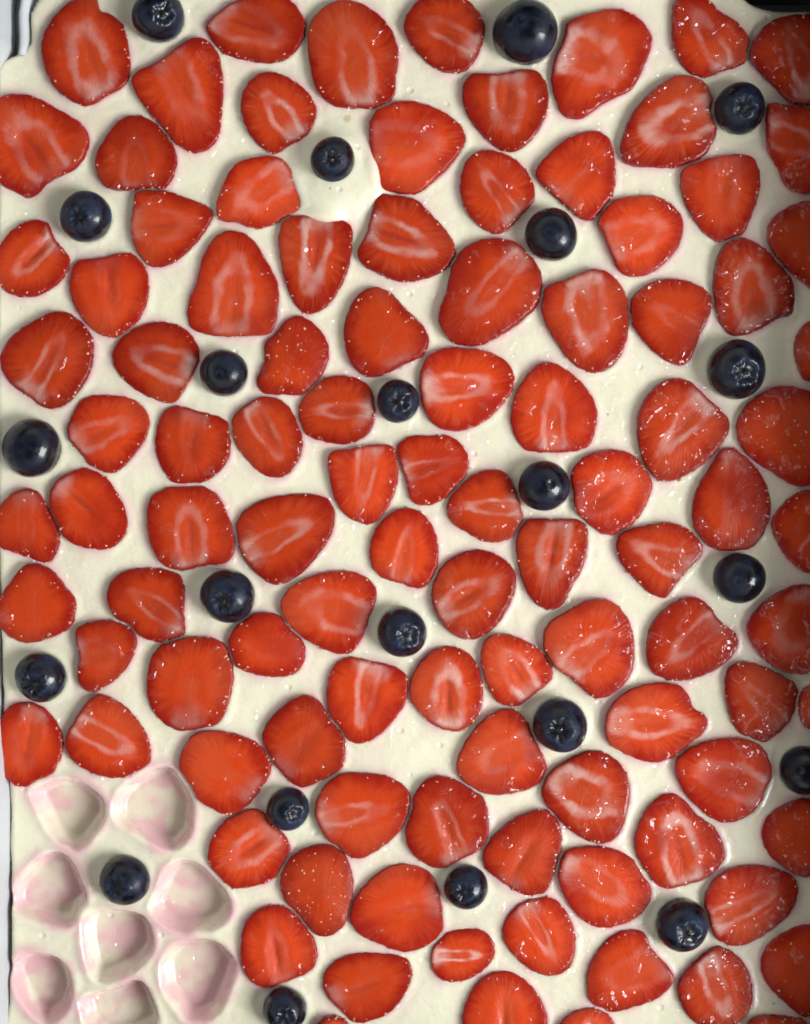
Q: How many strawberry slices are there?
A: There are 101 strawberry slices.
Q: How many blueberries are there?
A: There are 22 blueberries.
